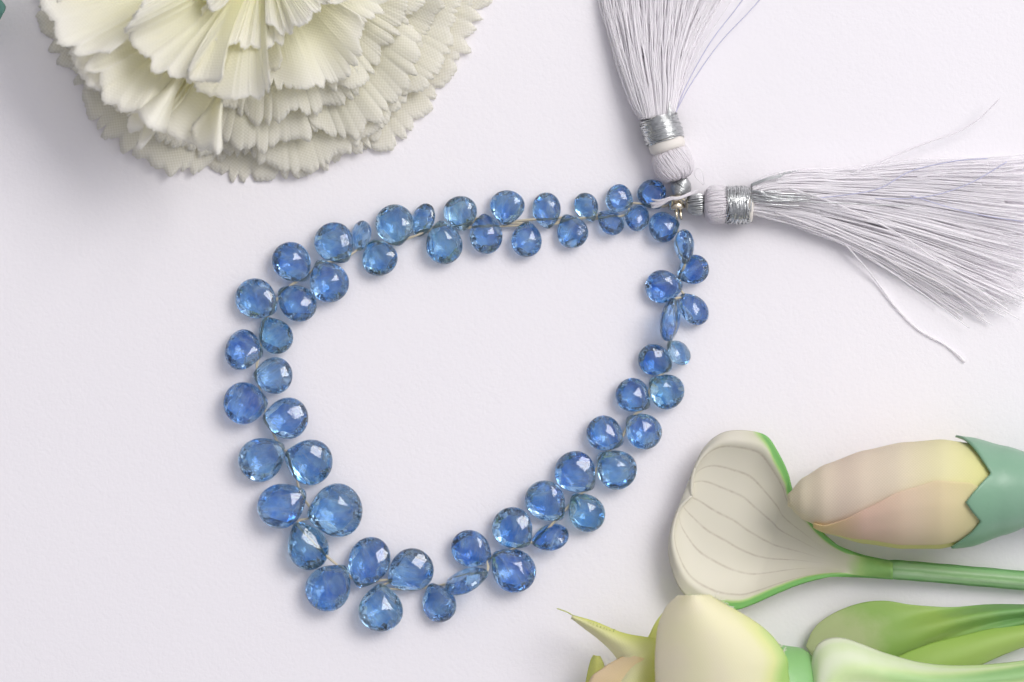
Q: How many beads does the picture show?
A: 57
